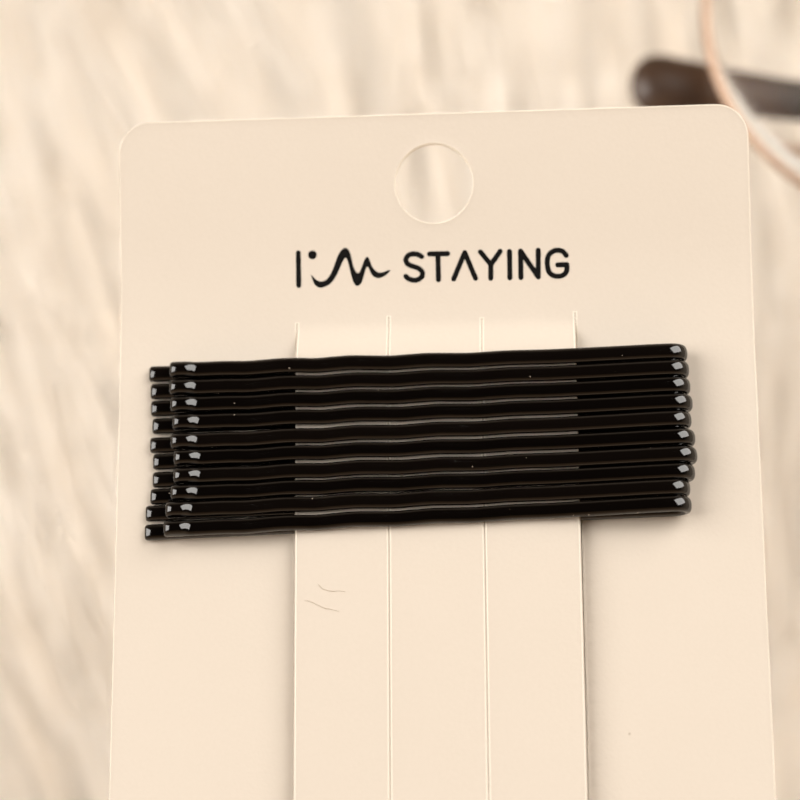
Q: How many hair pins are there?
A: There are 10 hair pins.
